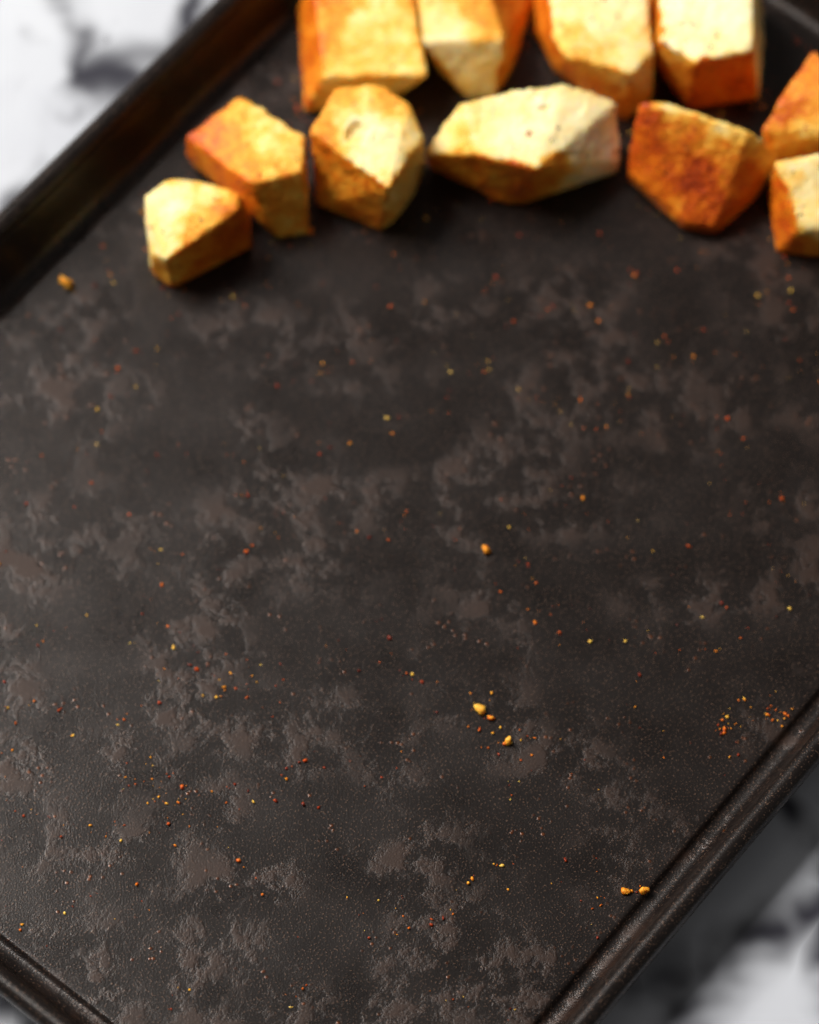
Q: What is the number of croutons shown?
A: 11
